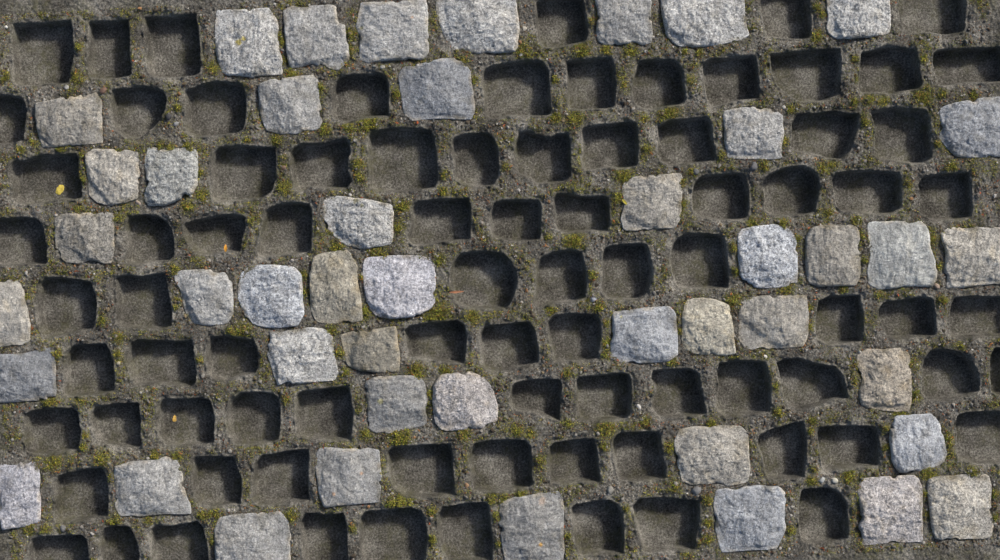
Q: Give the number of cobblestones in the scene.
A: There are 45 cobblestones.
